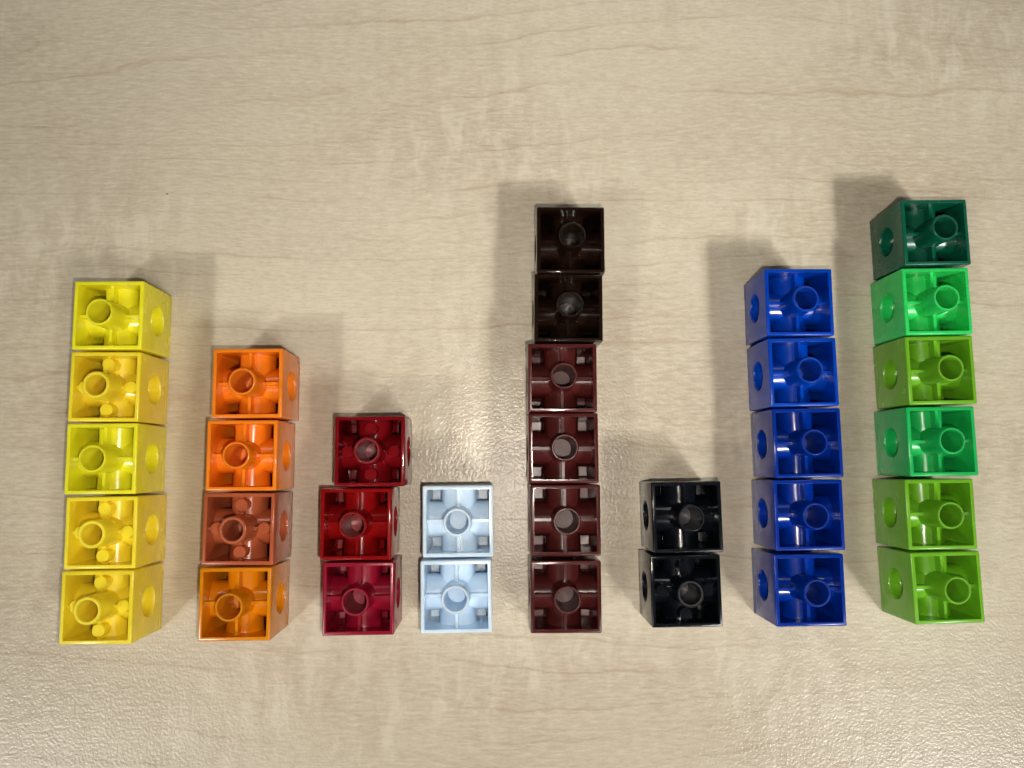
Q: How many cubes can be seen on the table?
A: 33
